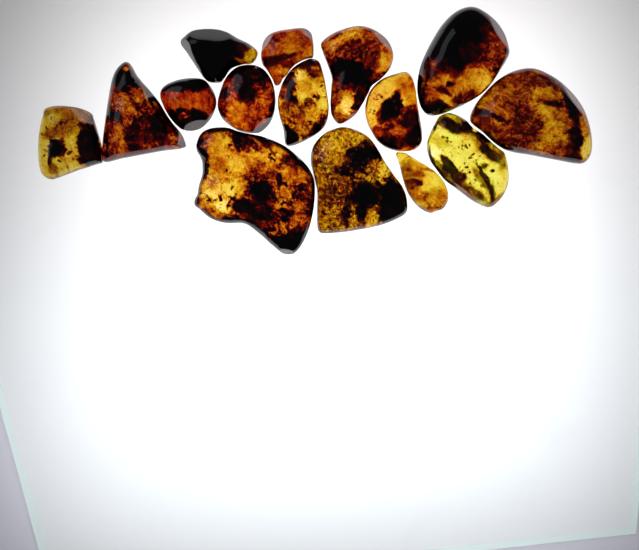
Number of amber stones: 15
